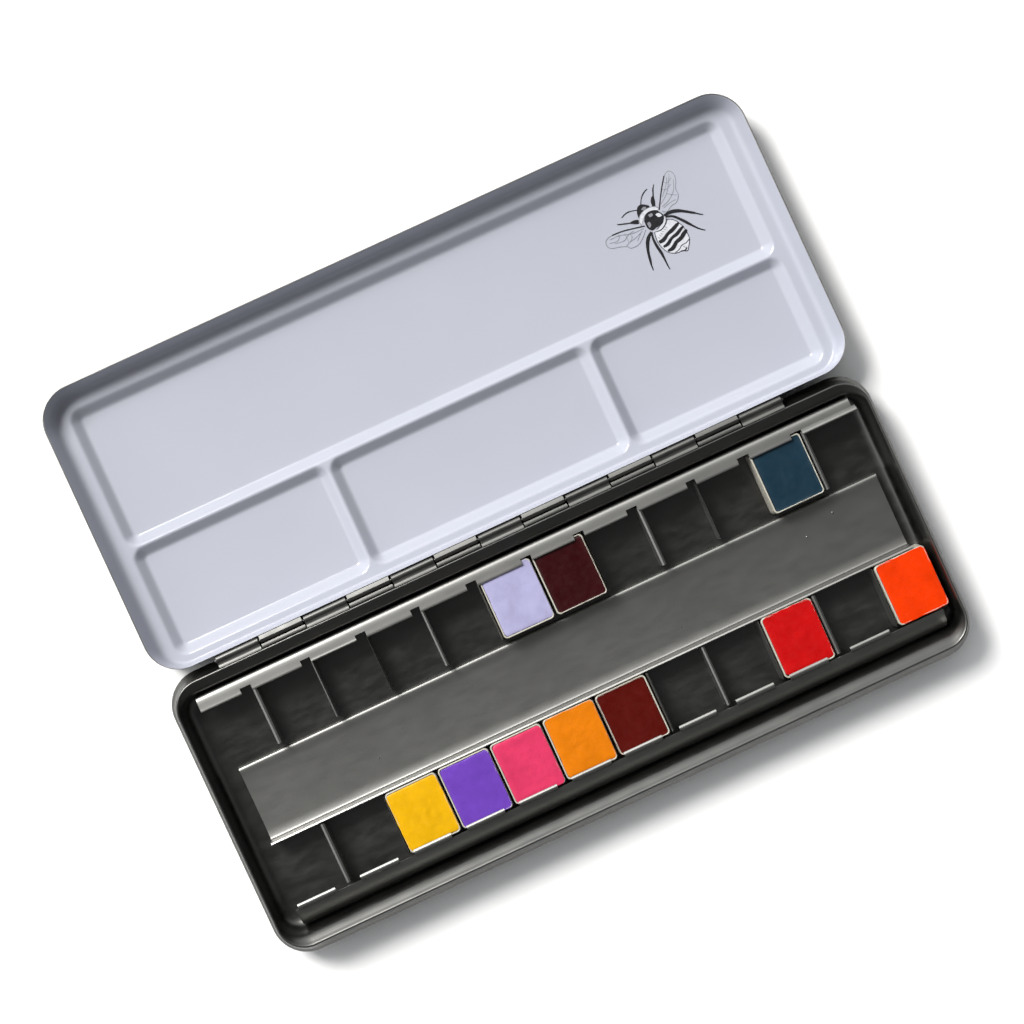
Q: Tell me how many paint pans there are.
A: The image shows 10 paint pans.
